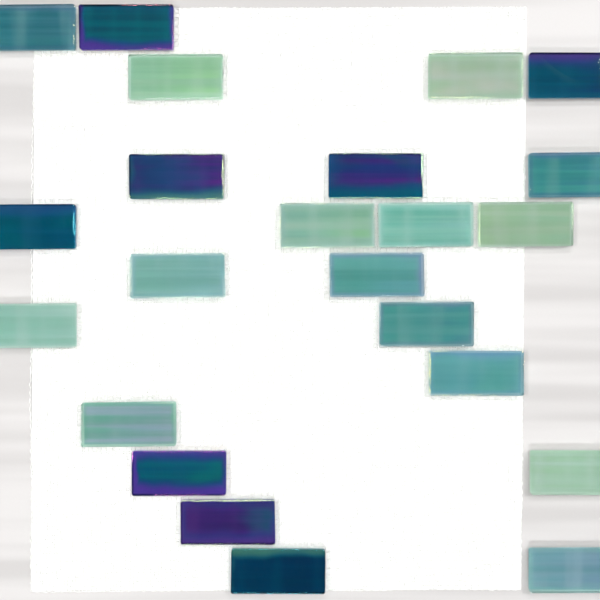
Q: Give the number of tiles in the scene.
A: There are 23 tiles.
